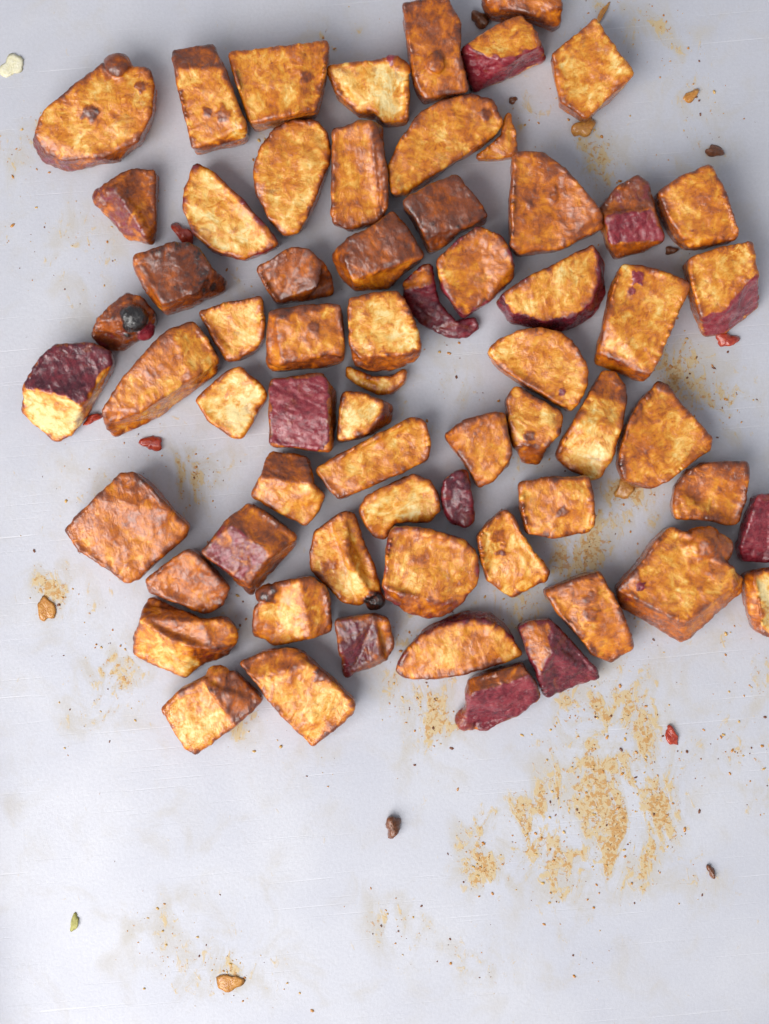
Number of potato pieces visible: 65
